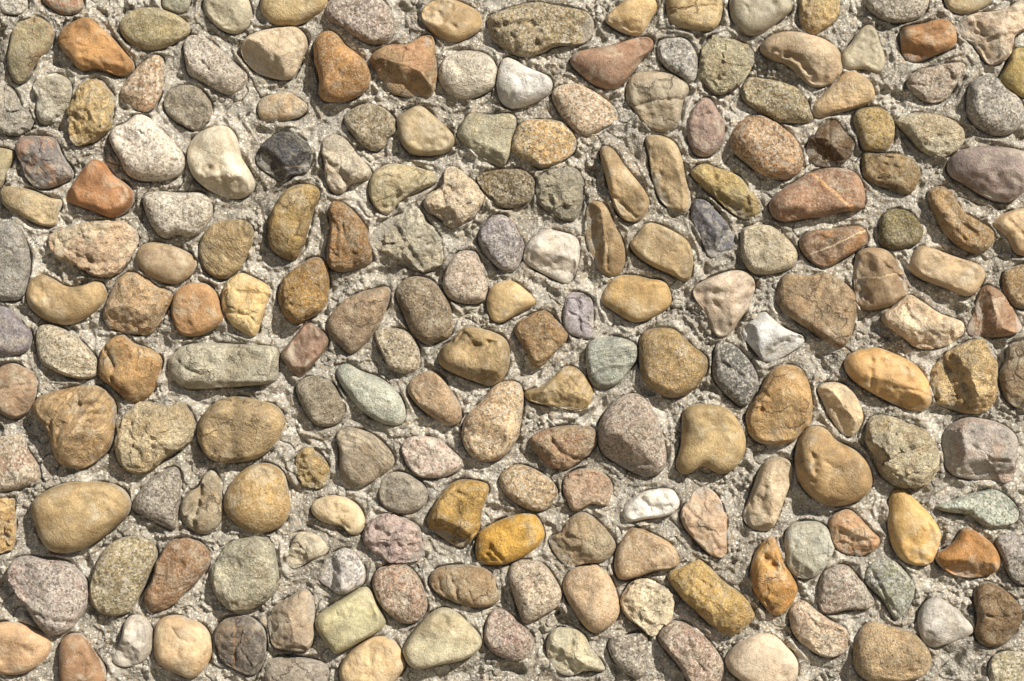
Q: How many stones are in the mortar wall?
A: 200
